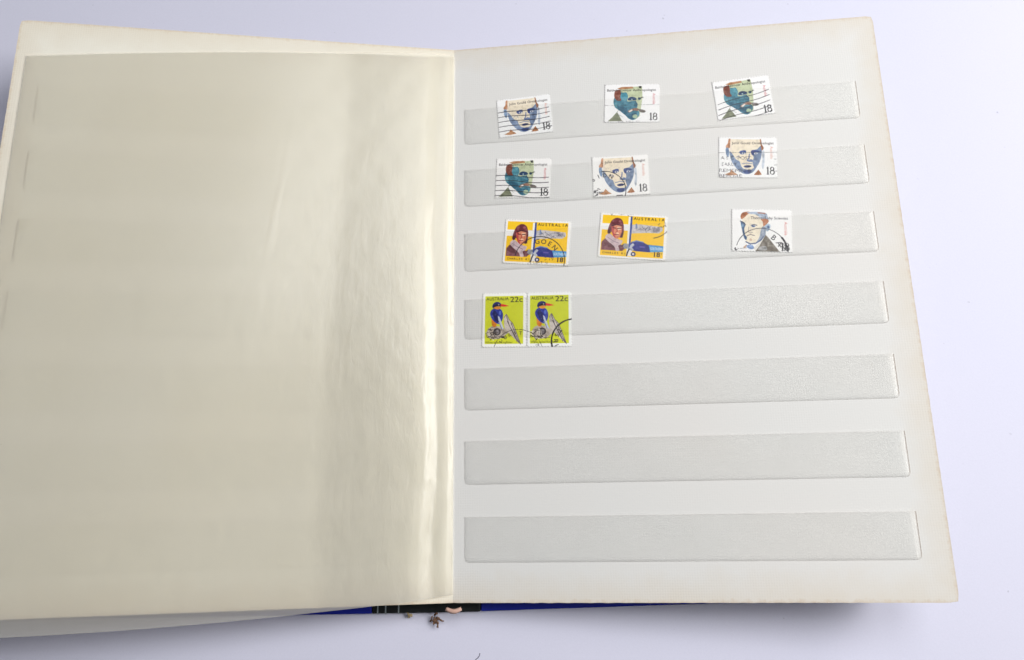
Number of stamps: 11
